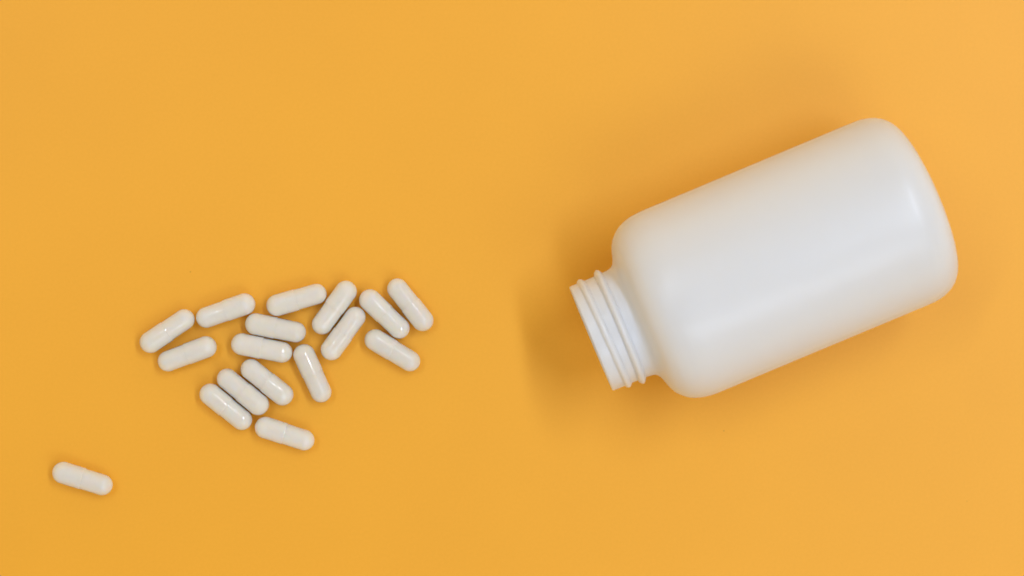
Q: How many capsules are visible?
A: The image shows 17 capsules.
